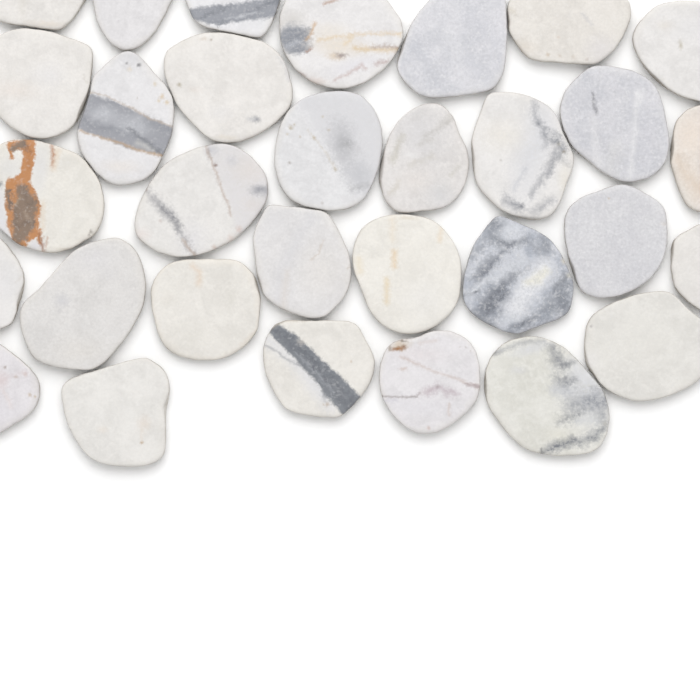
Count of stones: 31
